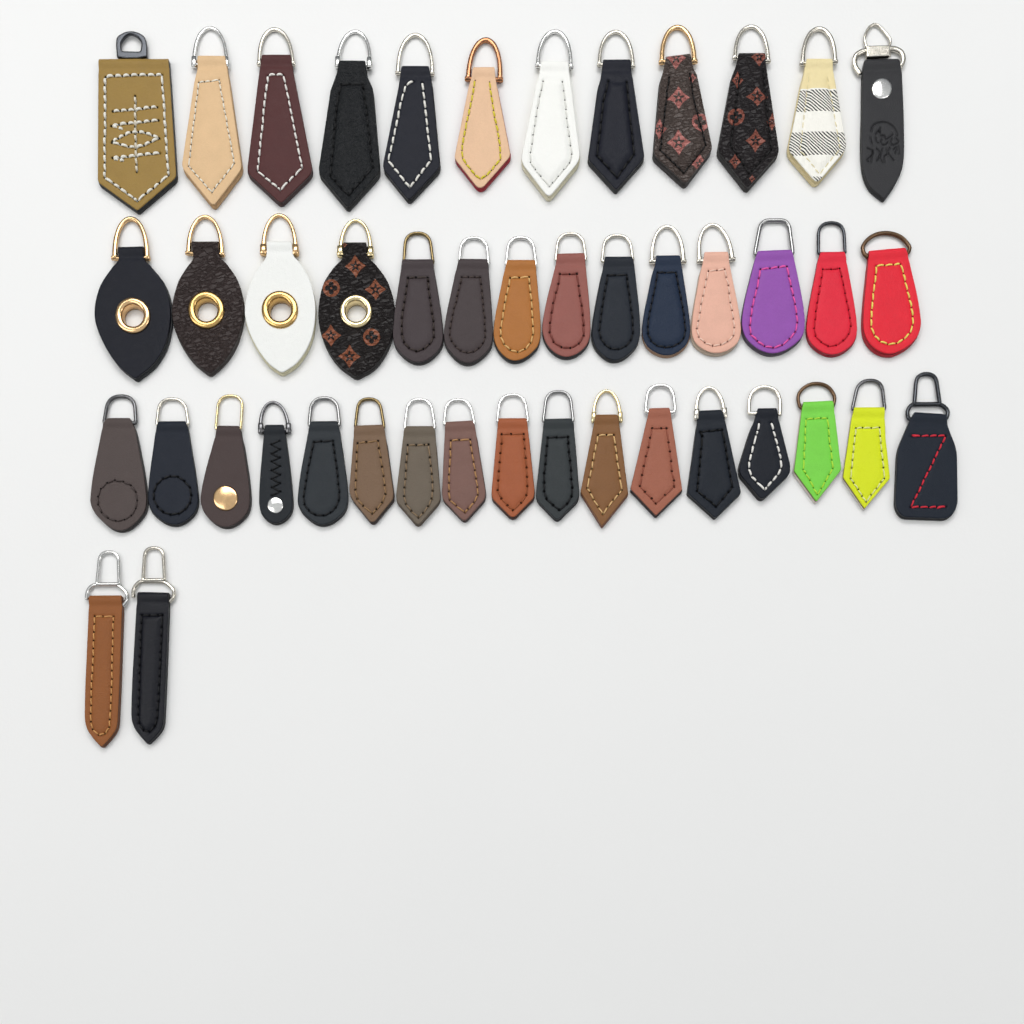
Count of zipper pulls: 45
